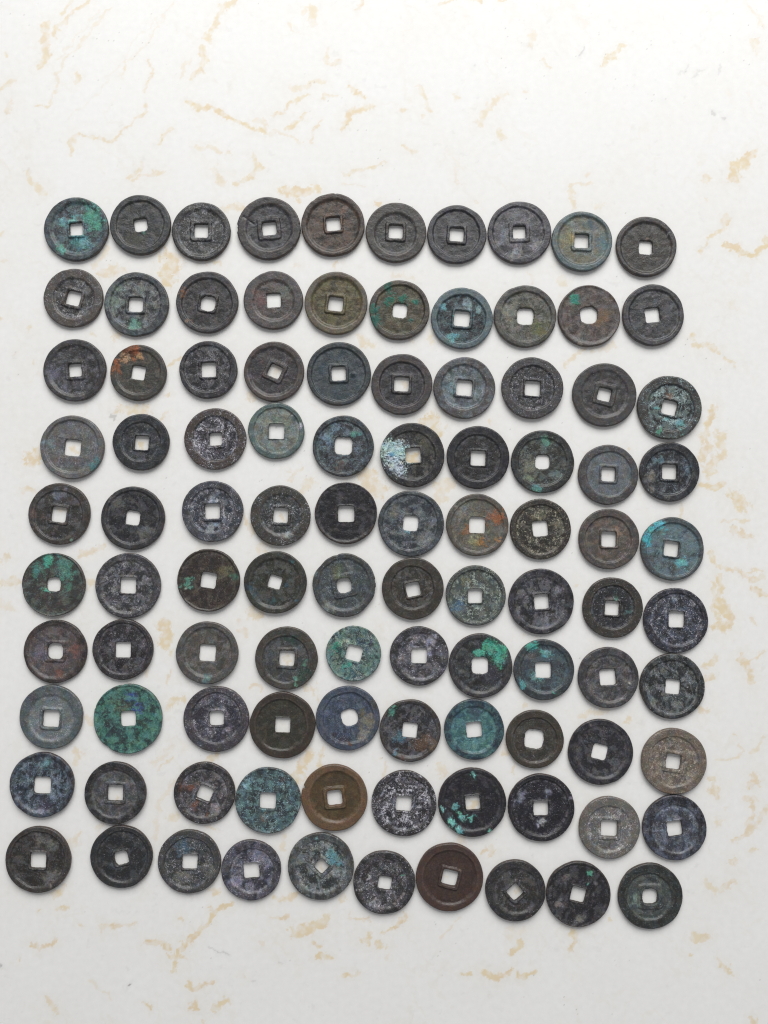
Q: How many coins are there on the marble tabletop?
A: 100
